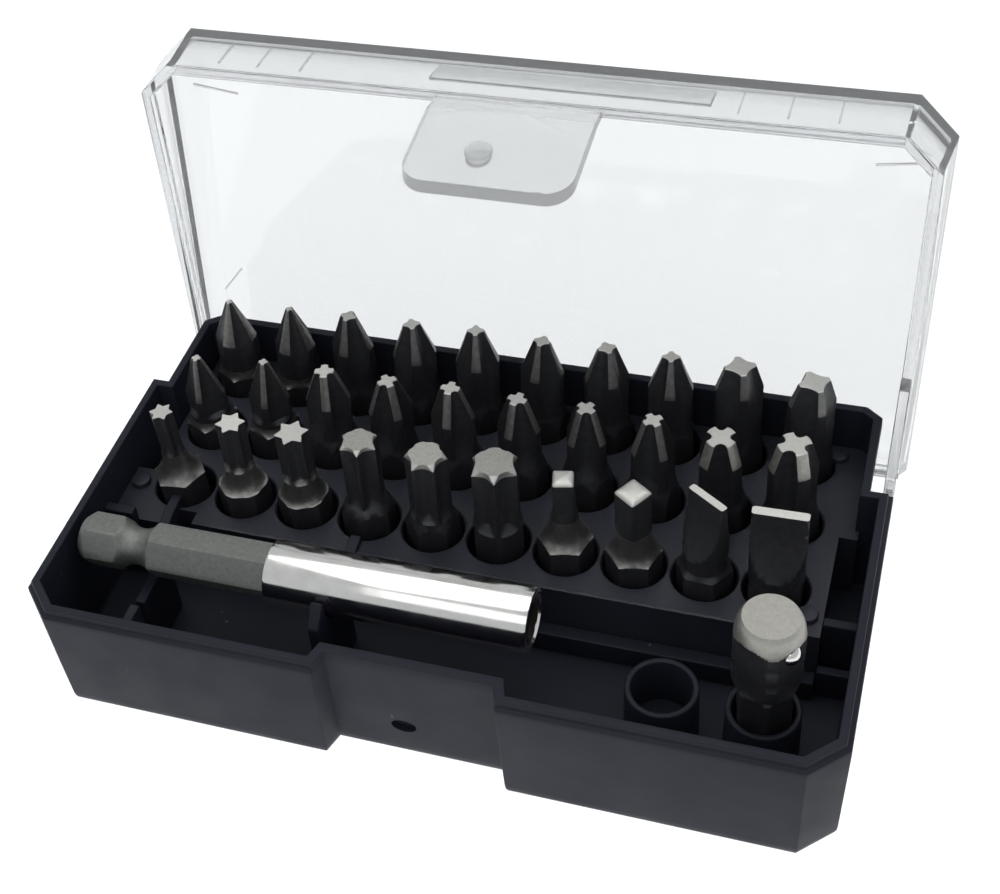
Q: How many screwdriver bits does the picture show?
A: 30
